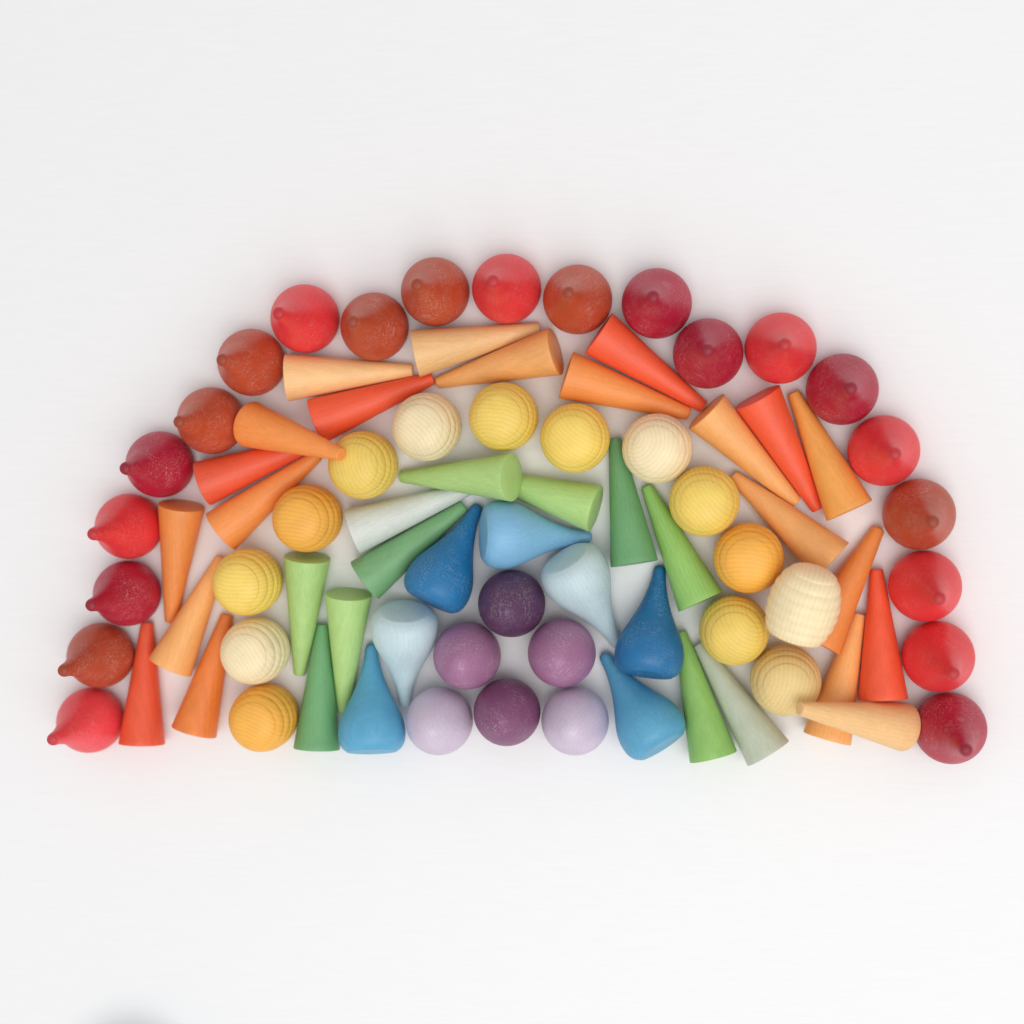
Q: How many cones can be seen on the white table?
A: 32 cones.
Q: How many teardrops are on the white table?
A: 28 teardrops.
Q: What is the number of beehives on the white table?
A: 14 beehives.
